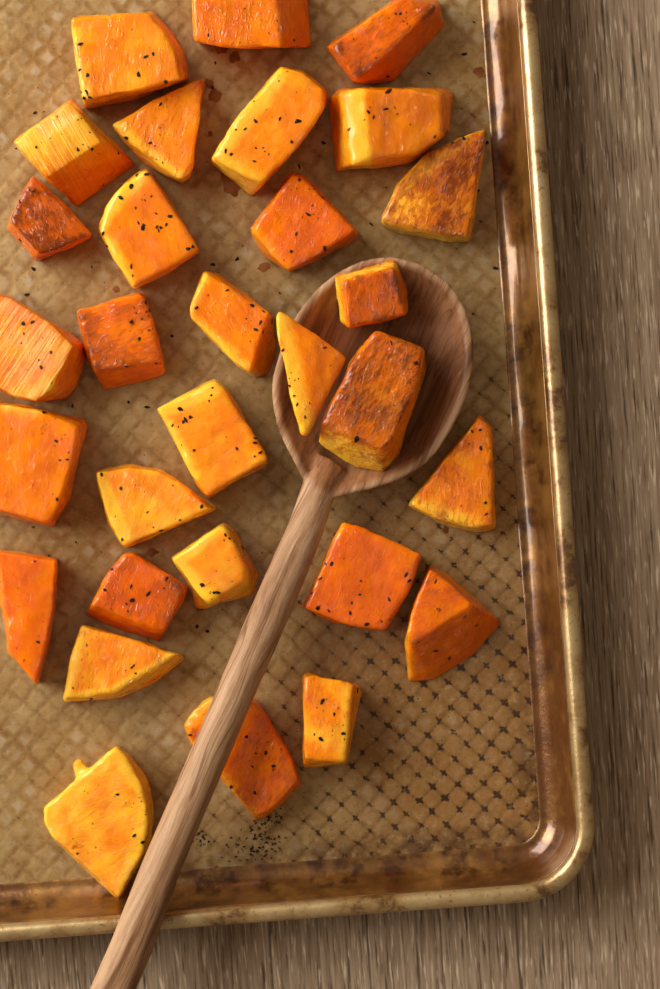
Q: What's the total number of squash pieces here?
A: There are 30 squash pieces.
